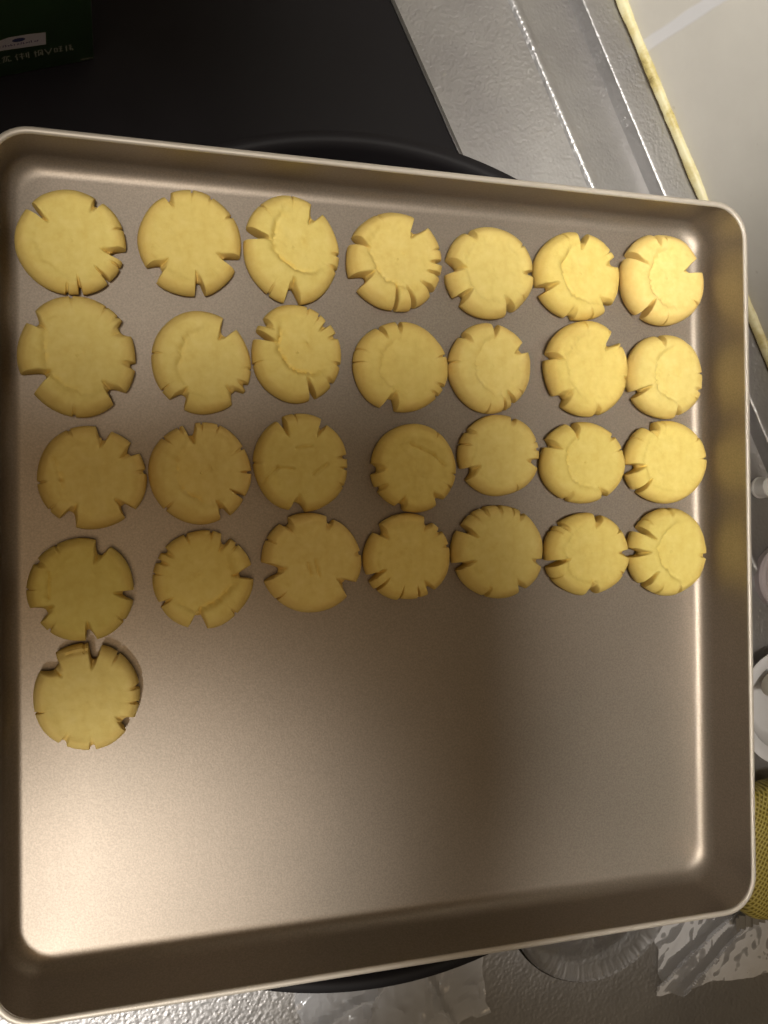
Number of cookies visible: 29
